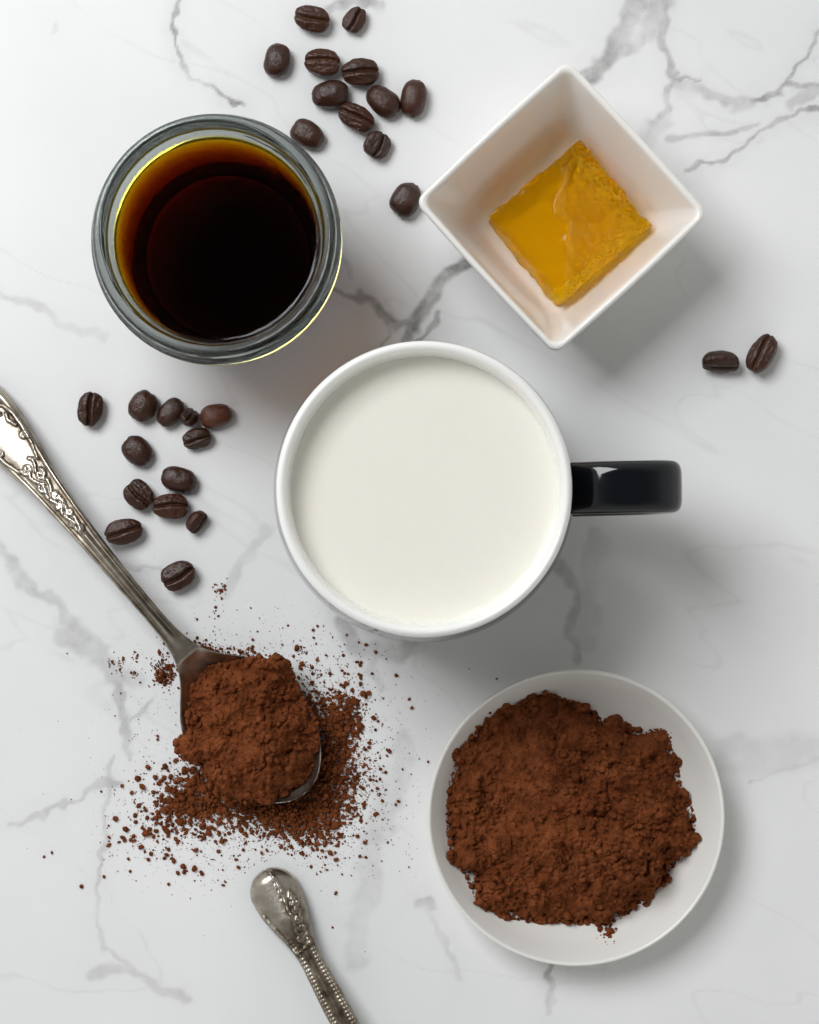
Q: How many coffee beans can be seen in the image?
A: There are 27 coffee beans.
